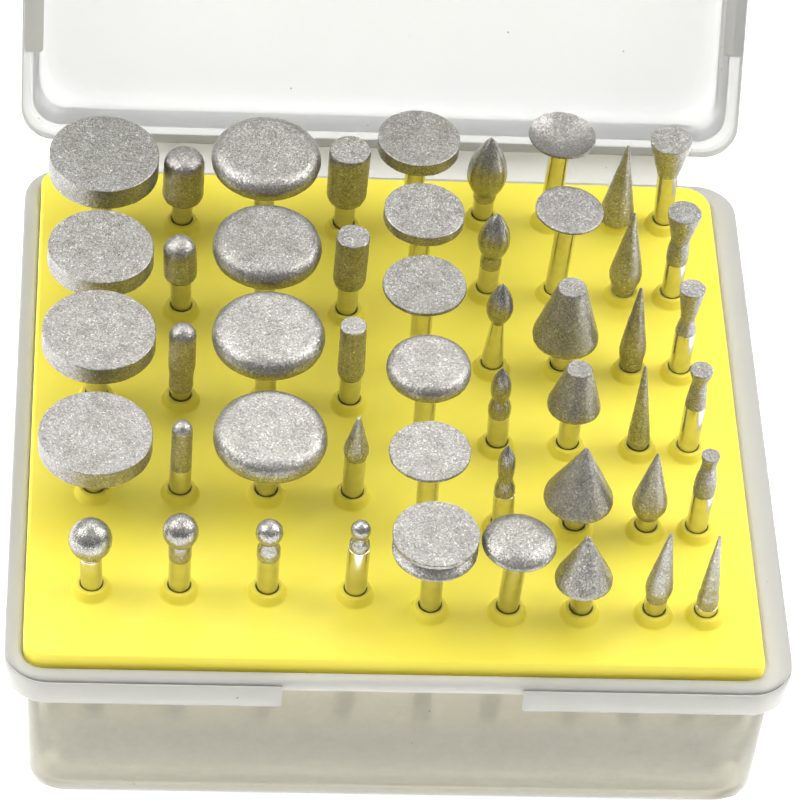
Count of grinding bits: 50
